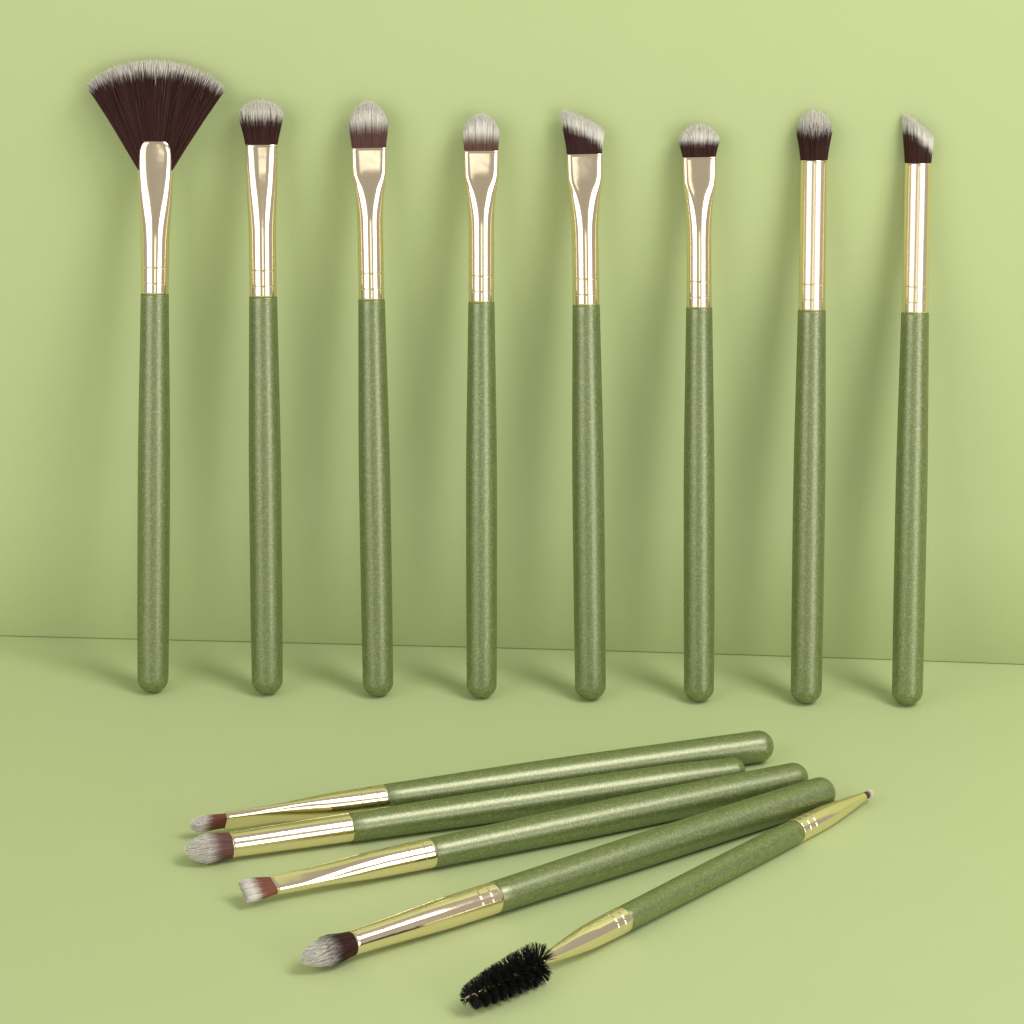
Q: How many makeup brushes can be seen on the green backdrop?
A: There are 13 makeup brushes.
